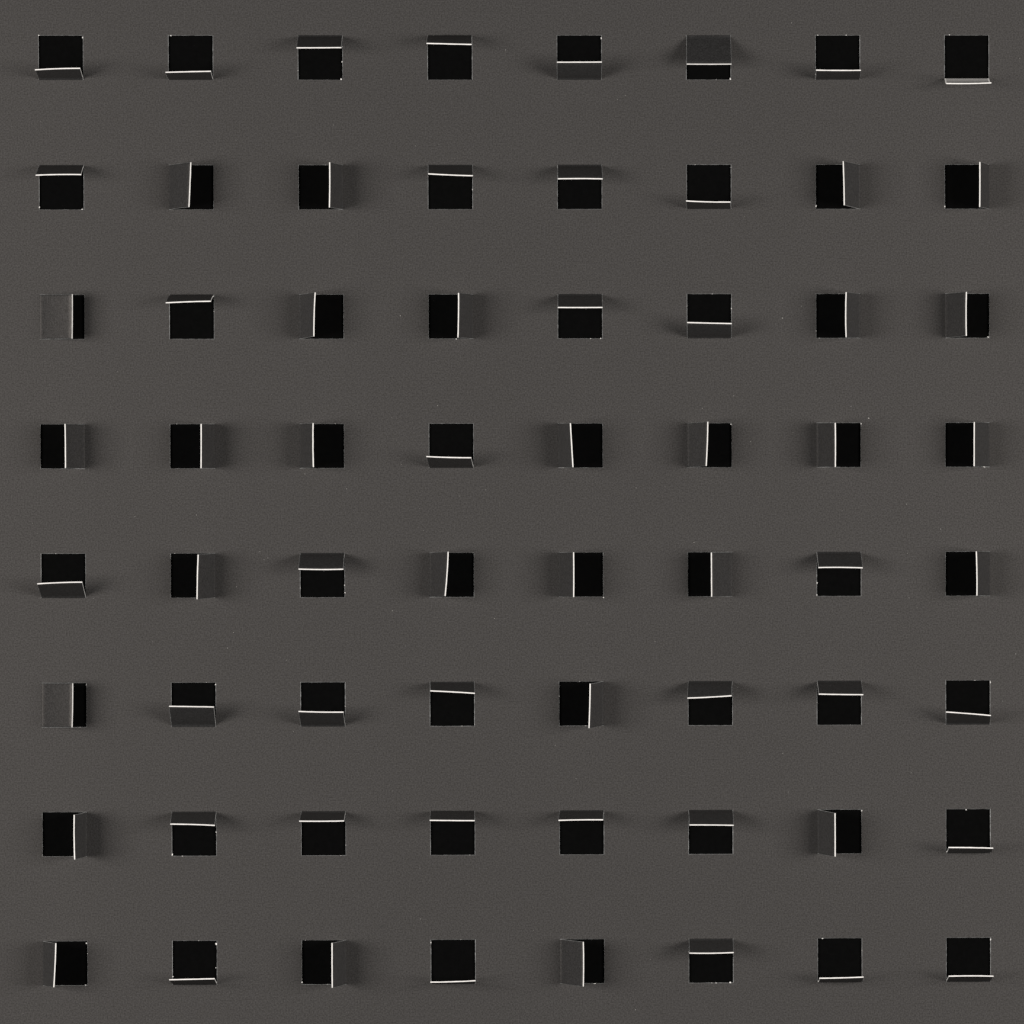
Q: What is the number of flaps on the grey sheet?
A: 64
